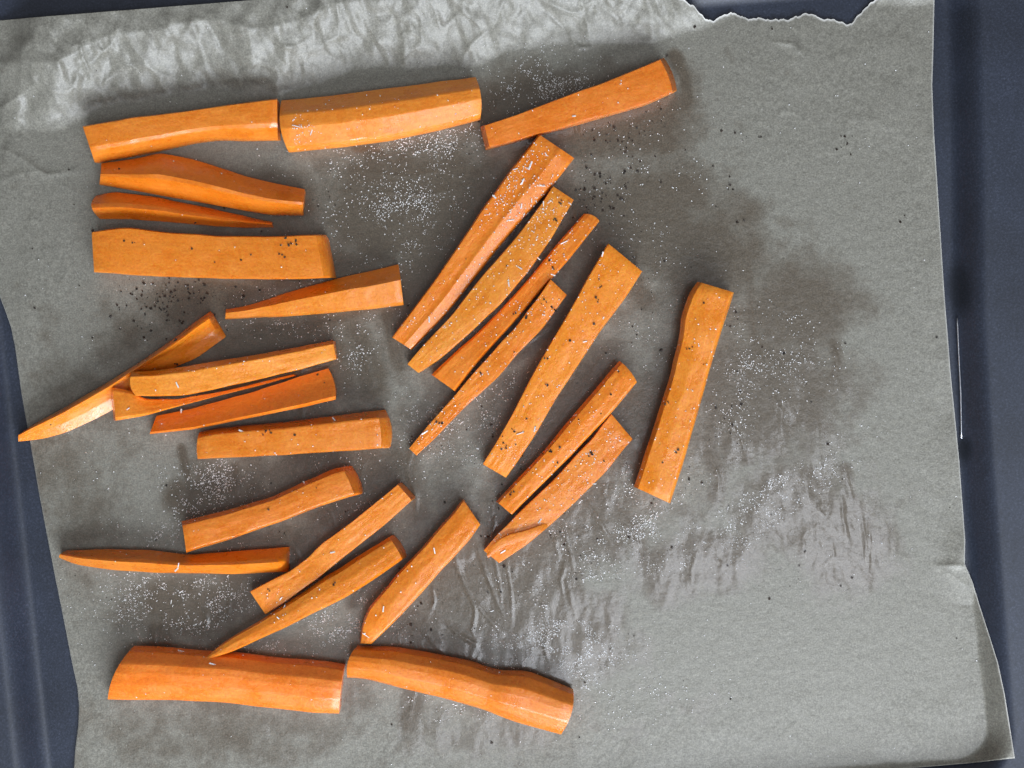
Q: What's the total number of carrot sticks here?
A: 27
